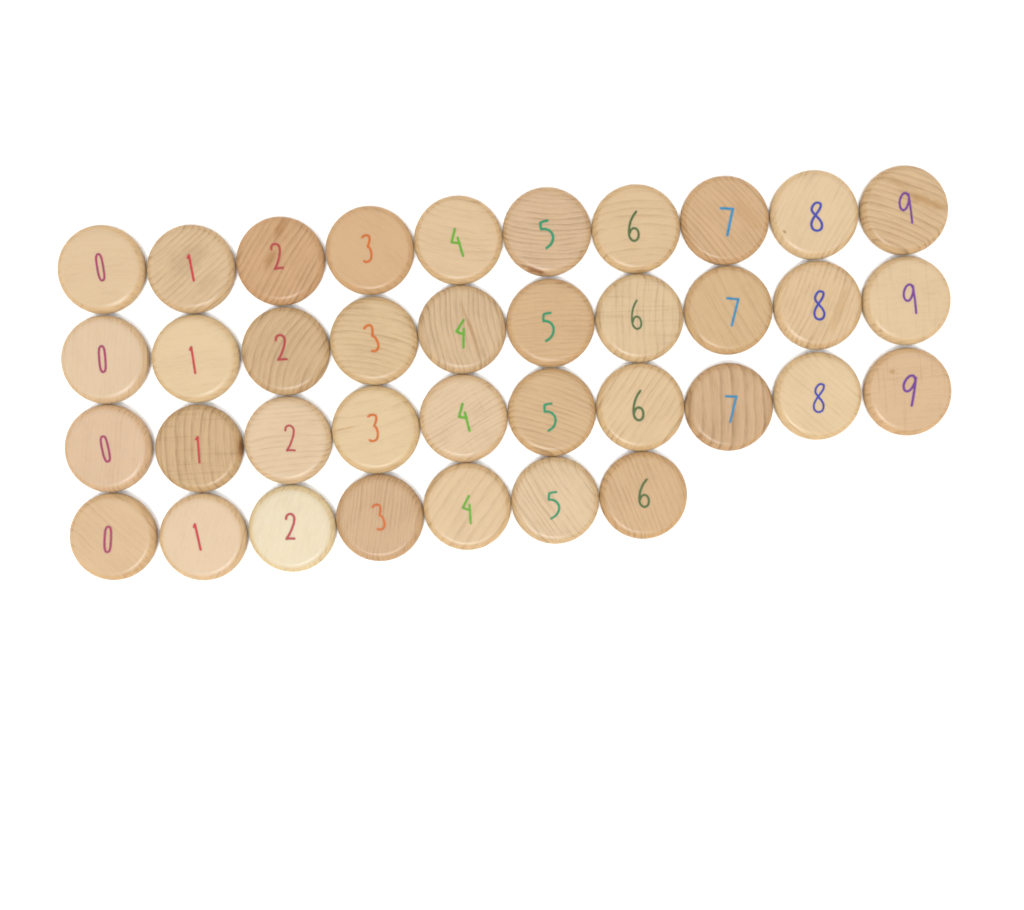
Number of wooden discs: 37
